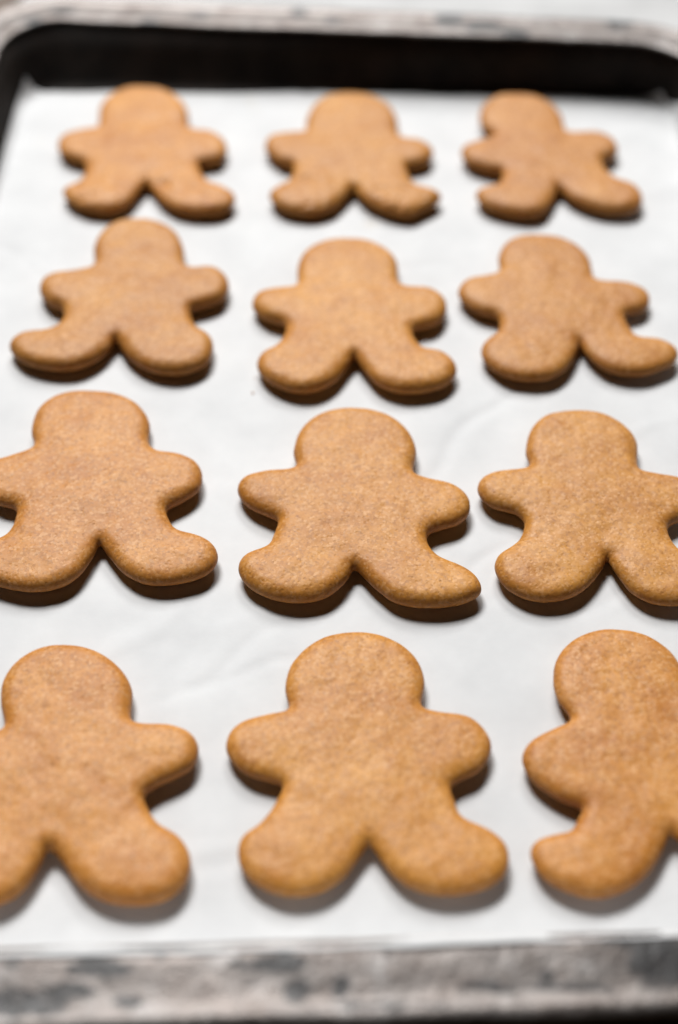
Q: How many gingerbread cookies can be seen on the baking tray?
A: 12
